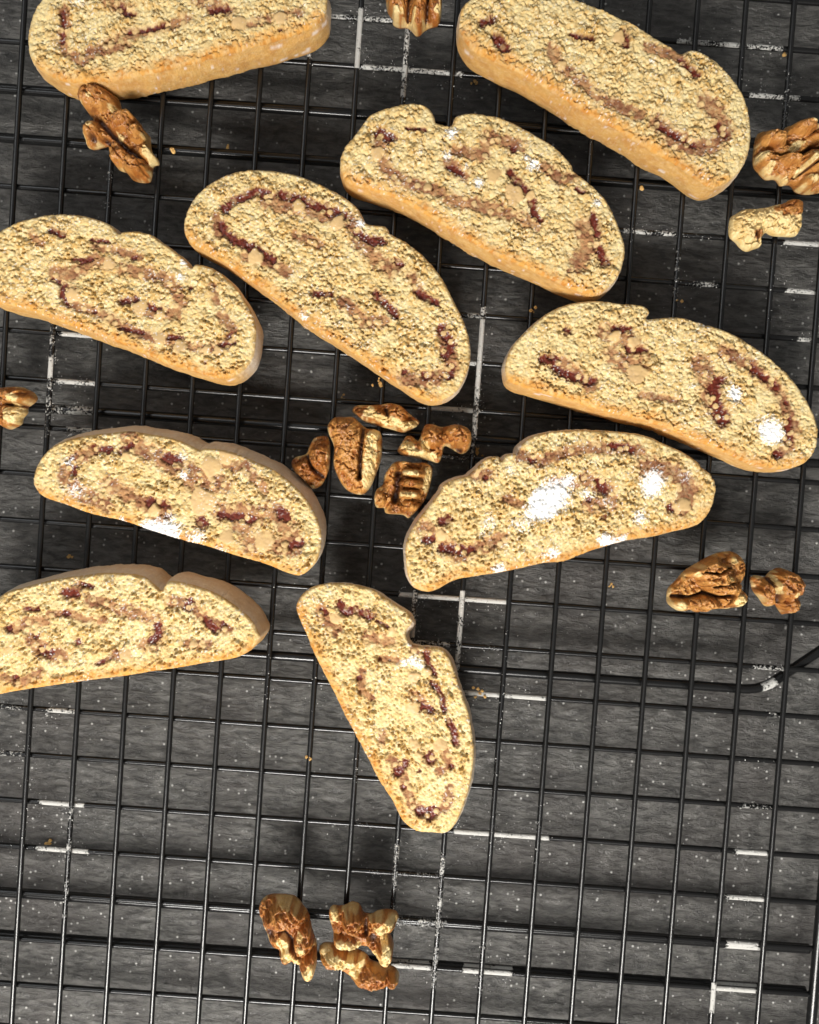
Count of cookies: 10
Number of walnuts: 15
